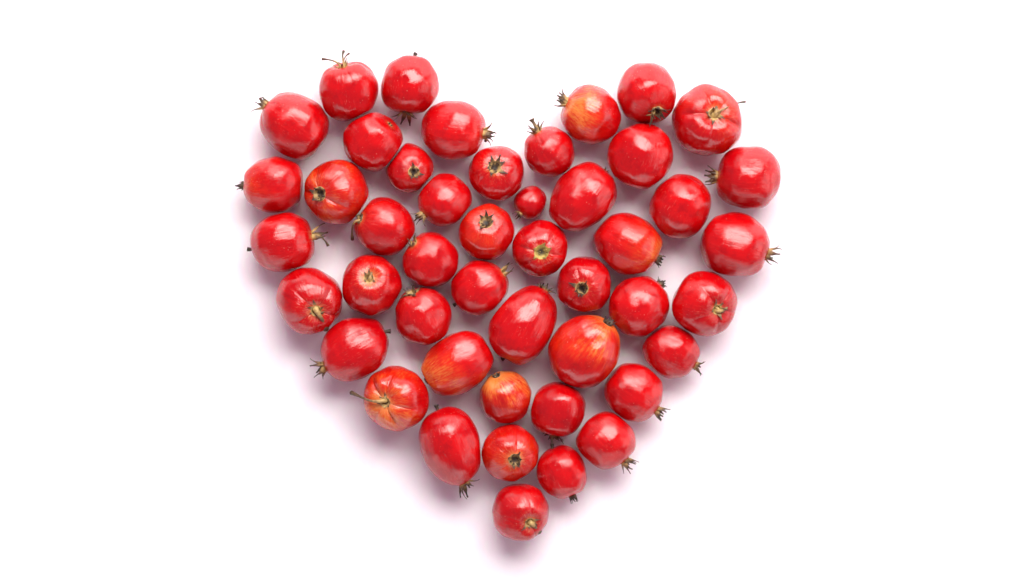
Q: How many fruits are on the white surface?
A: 47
